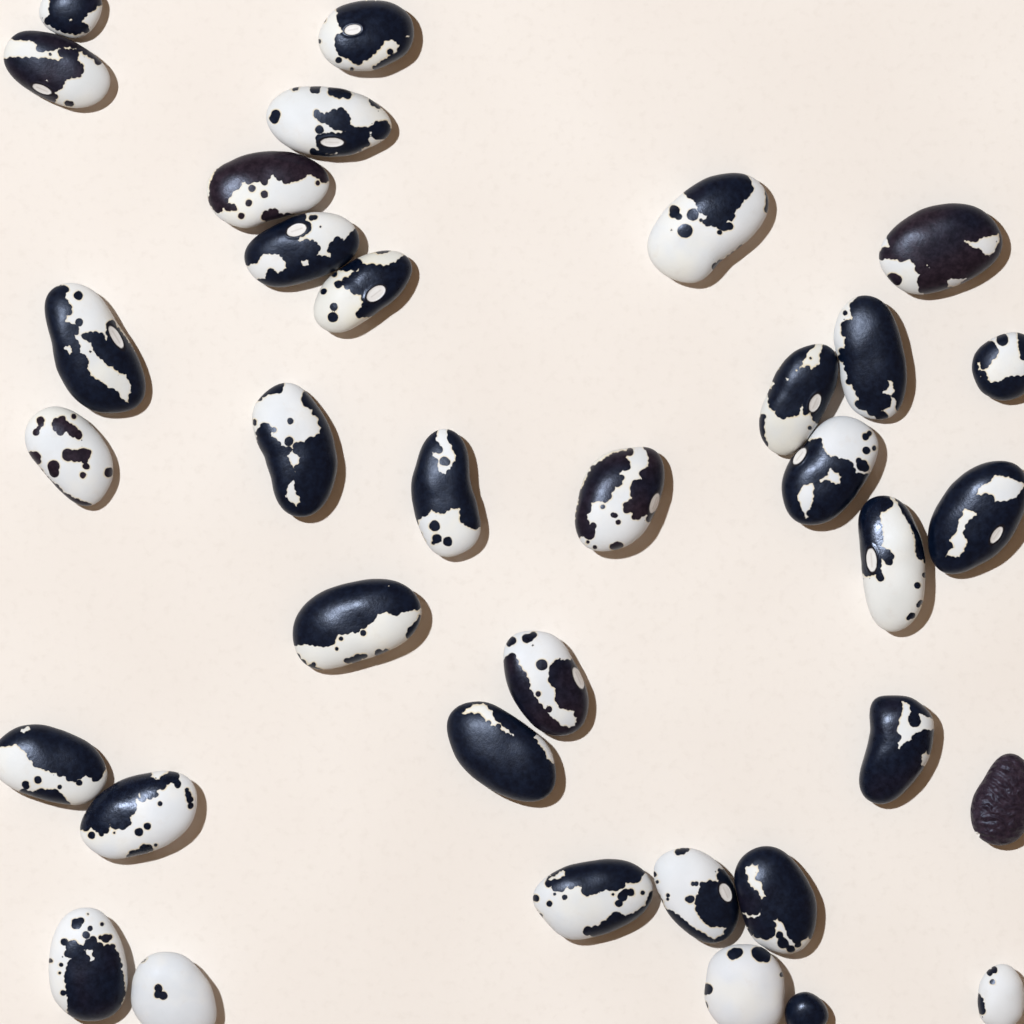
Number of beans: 35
